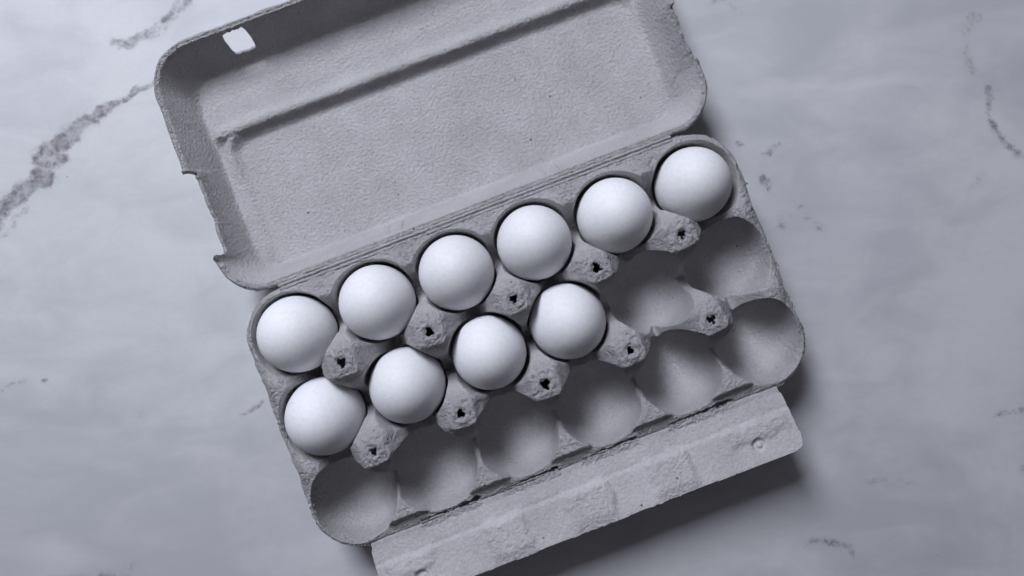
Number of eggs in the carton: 10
